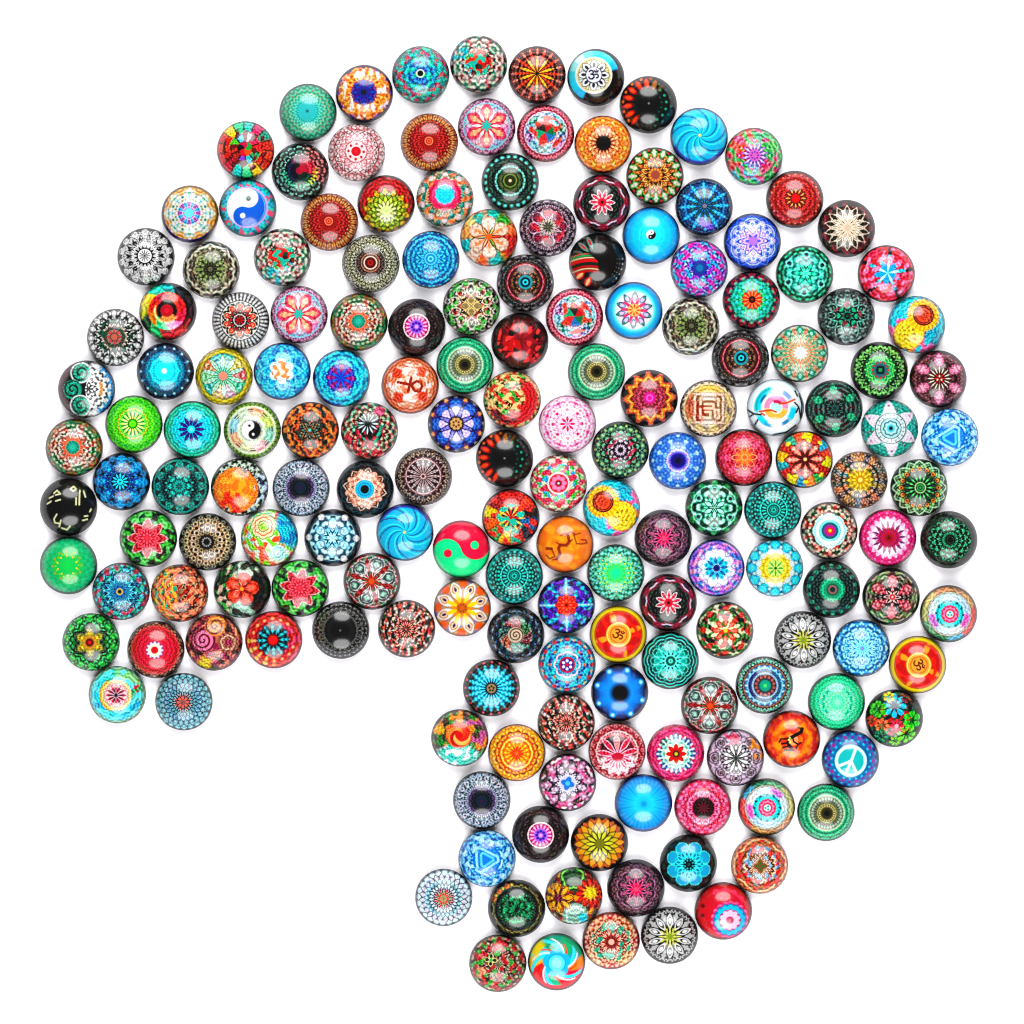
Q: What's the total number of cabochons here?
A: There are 178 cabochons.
